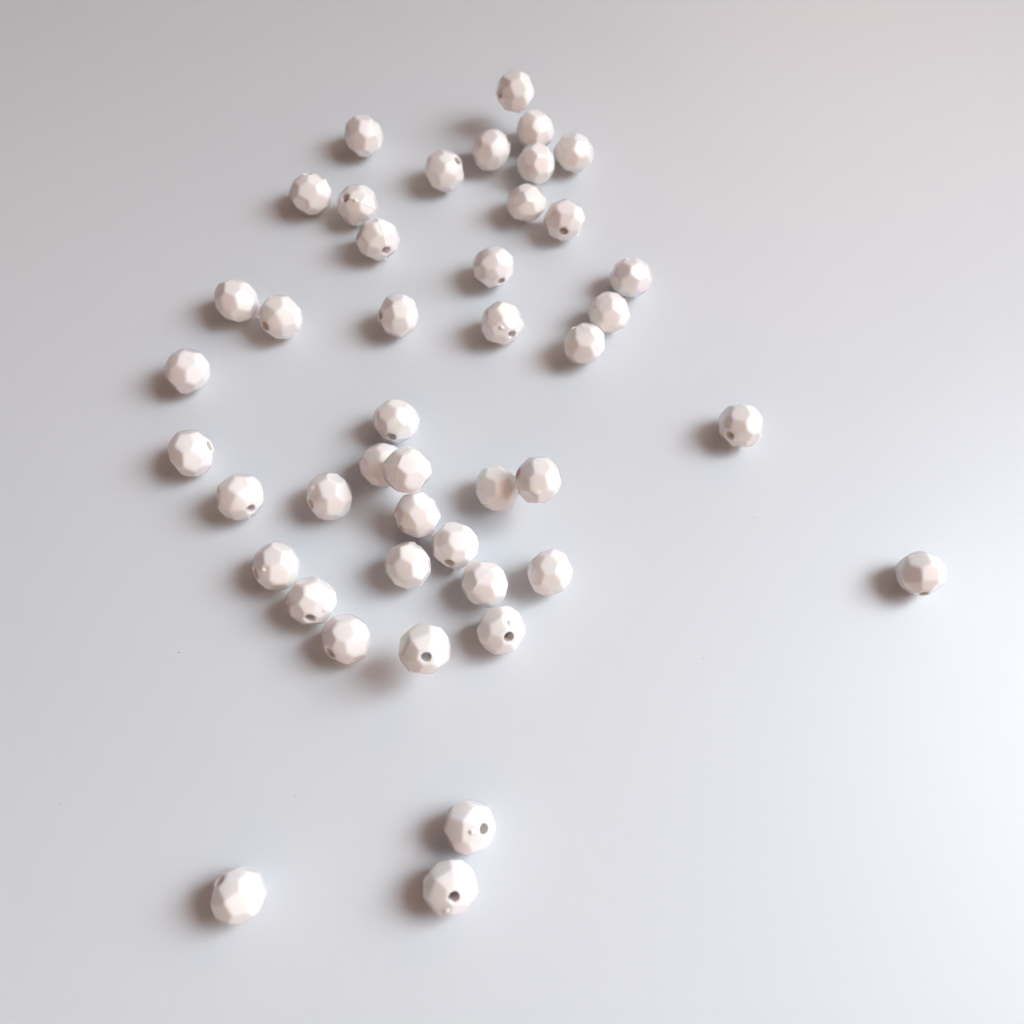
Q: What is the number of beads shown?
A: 44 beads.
